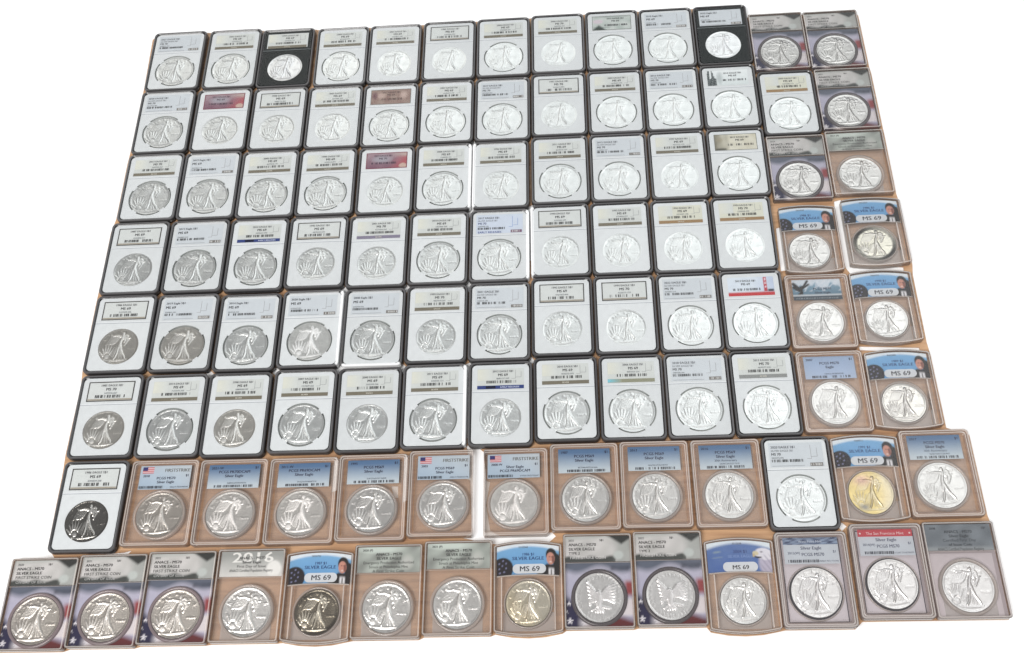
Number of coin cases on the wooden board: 105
